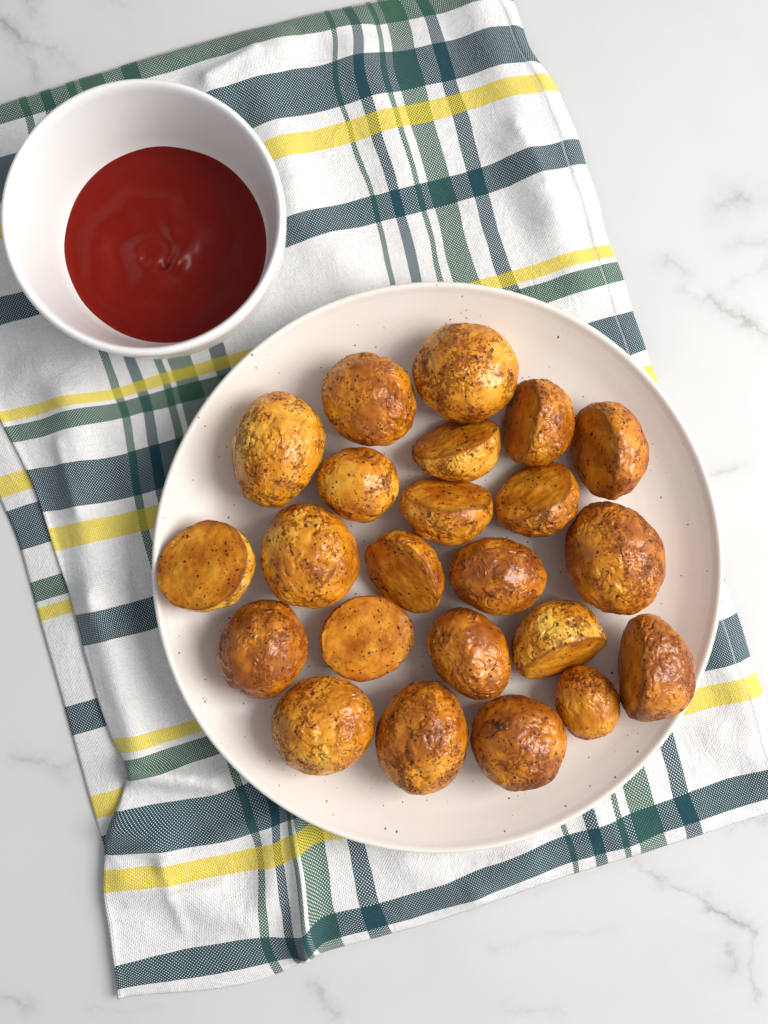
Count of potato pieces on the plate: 23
